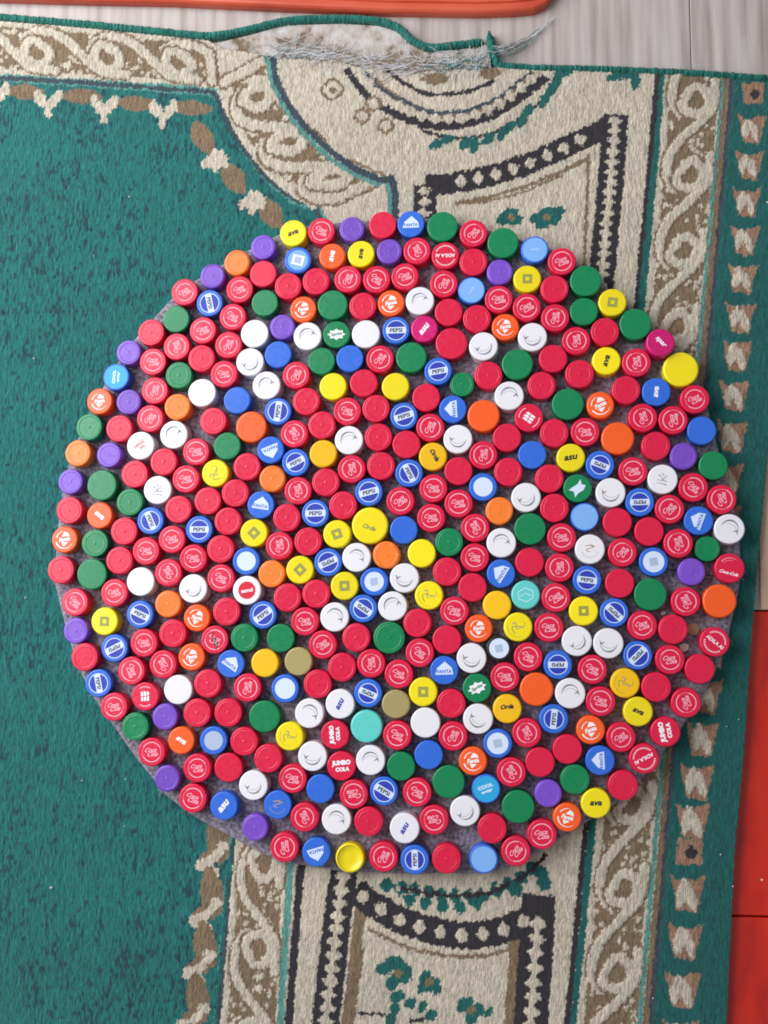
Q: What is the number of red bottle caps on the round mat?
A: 190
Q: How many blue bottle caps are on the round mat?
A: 62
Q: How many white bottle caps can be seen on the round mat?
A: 43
